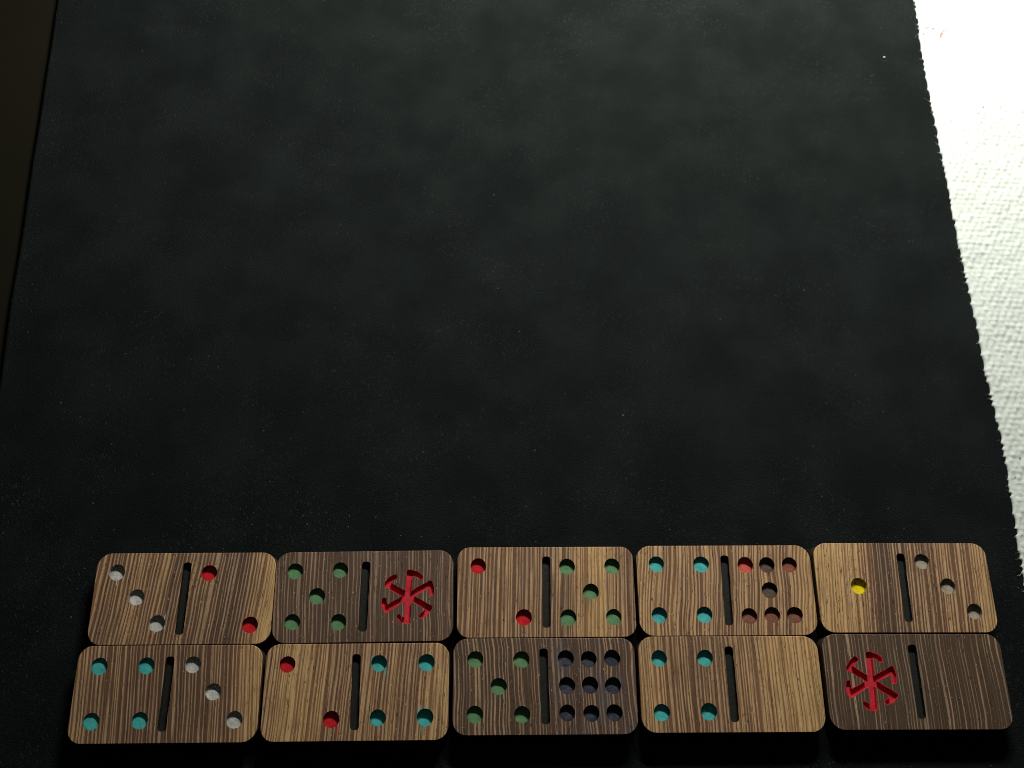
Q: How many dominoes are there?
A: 10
